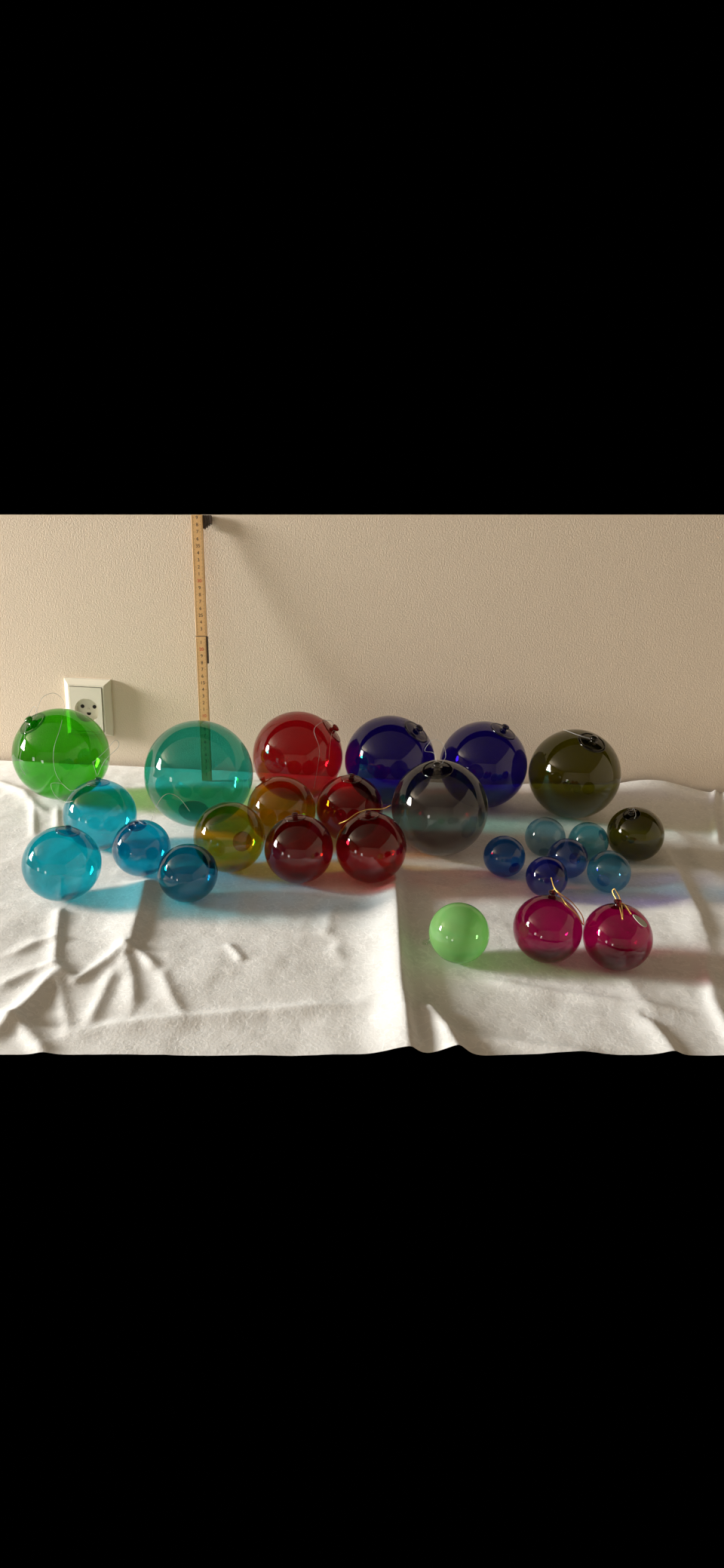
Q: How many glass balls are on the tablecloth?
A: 26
